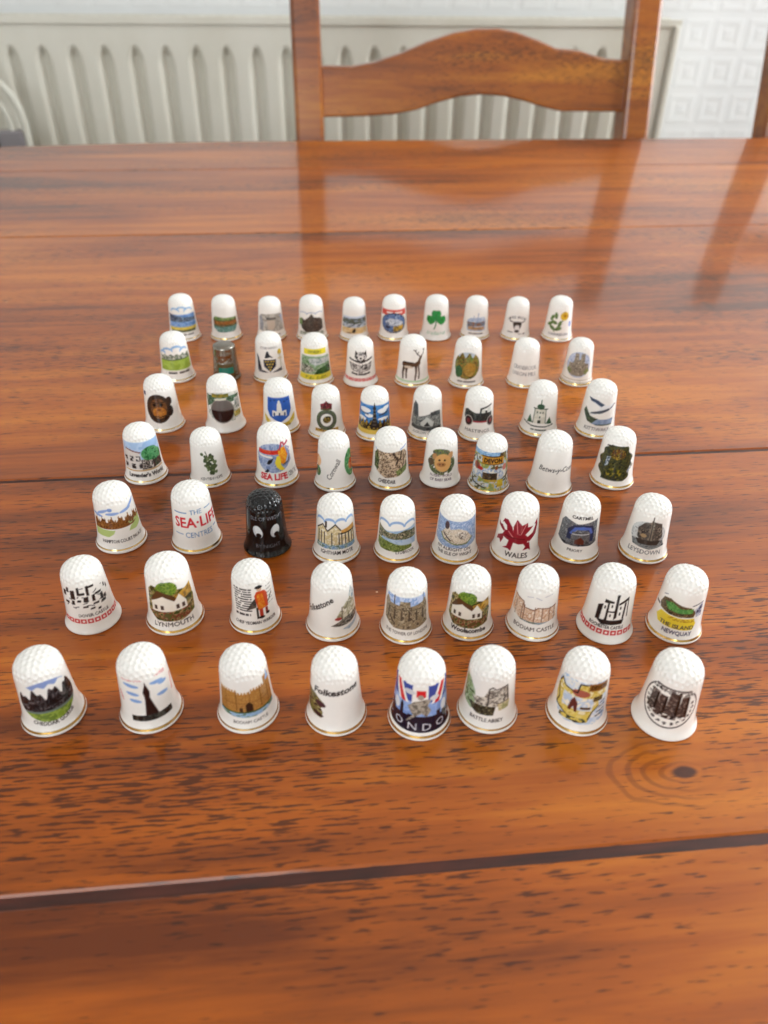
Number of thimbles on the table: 63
